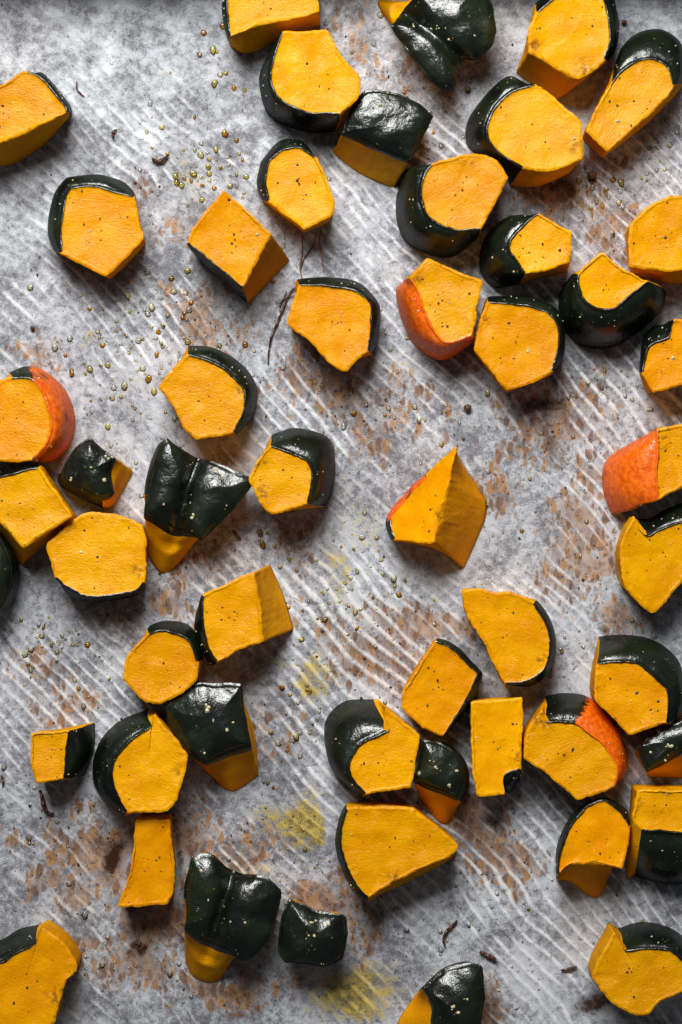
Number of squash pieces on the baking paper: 52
